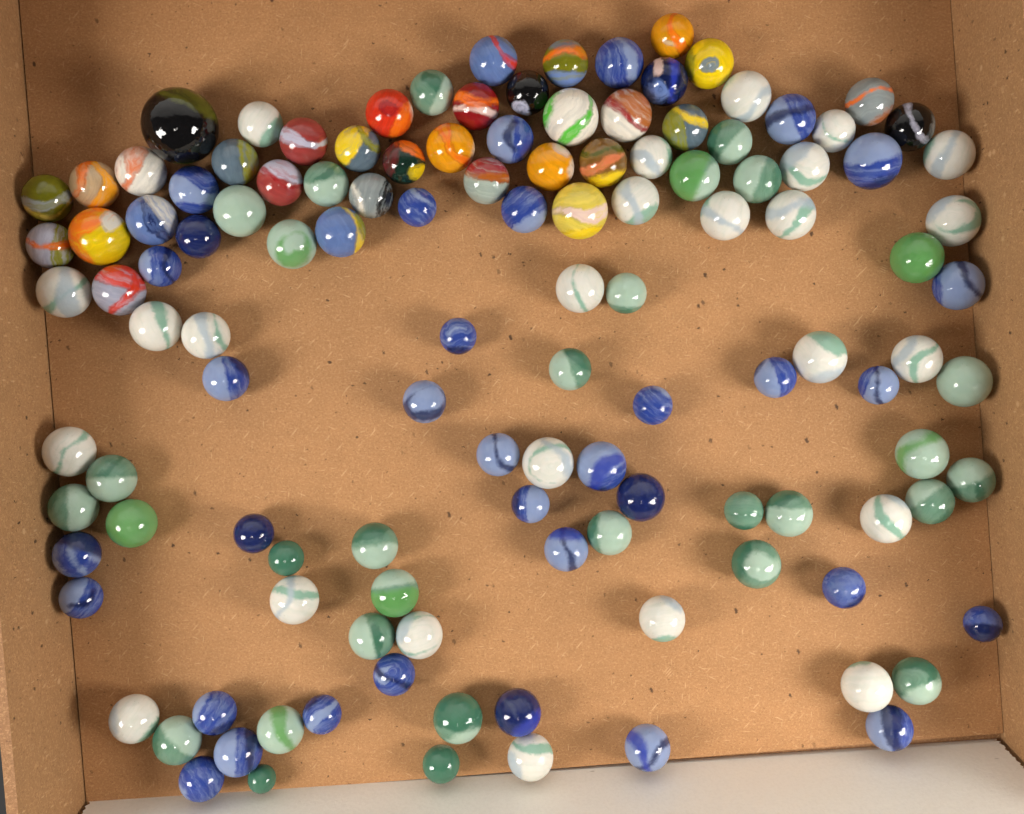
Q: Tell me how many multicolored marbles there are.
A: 33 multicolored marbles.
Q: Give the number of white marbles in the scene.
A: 25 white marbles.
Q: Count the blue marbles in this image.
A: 34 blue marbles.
